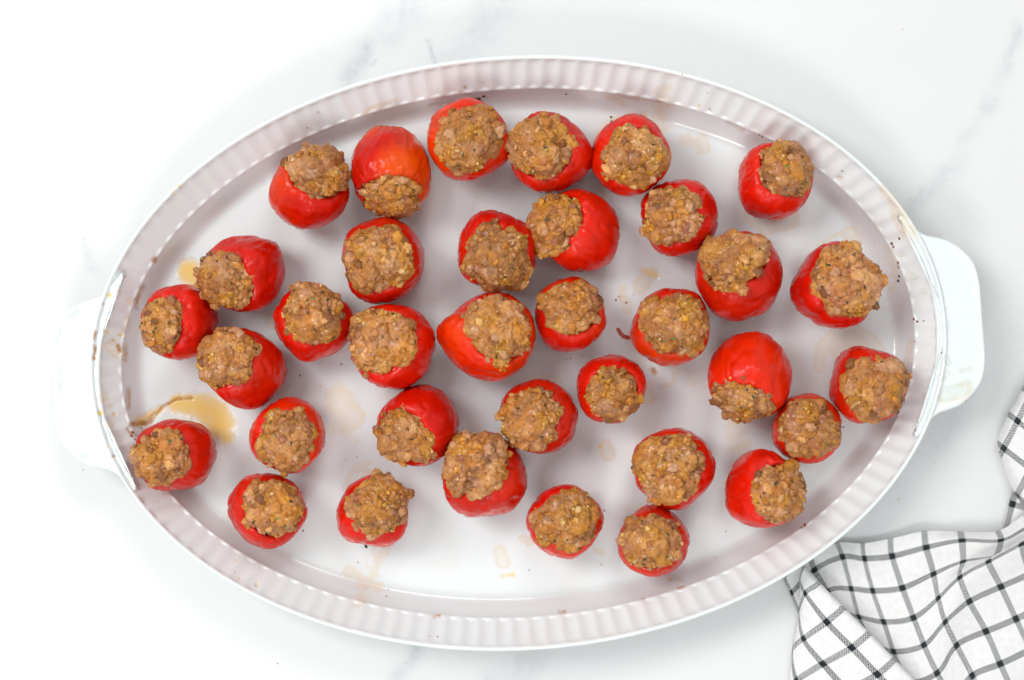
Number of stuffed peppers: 35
